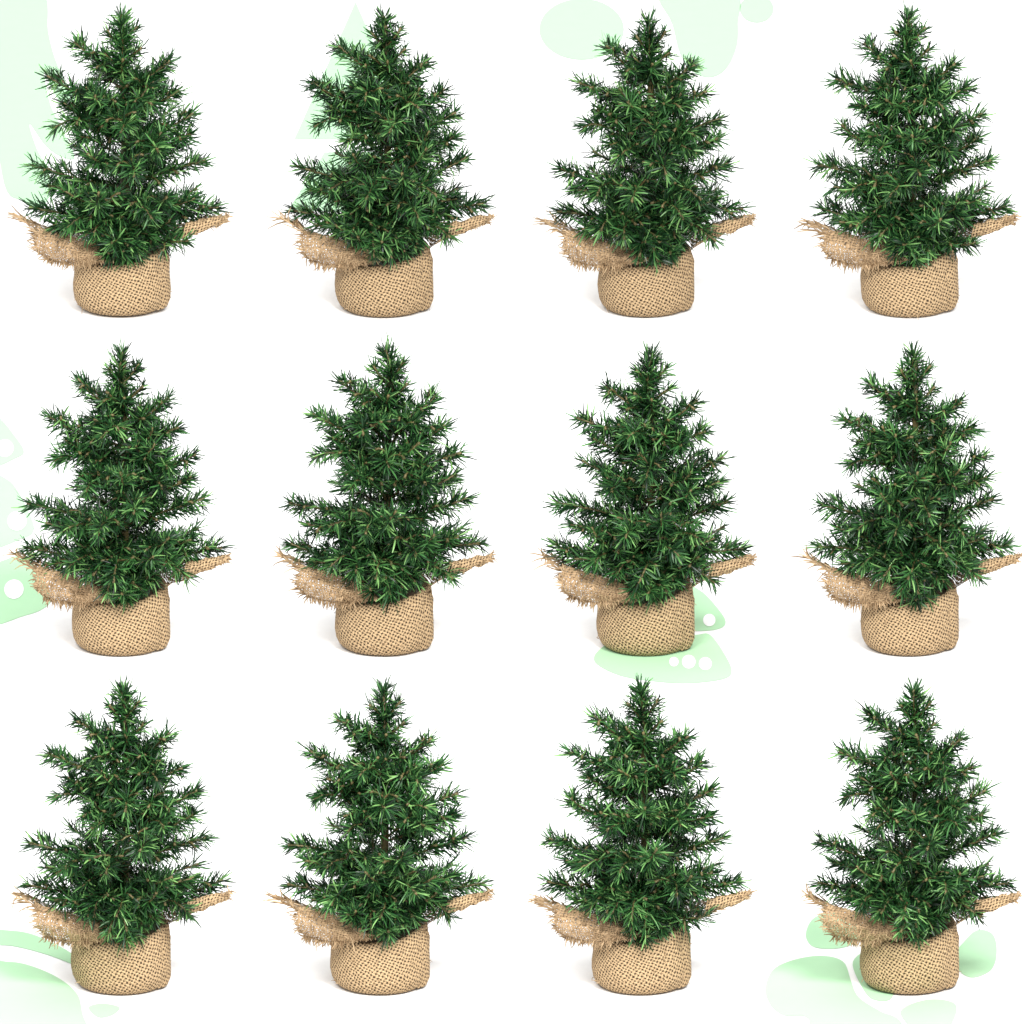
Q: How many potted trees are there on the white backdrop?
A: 12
